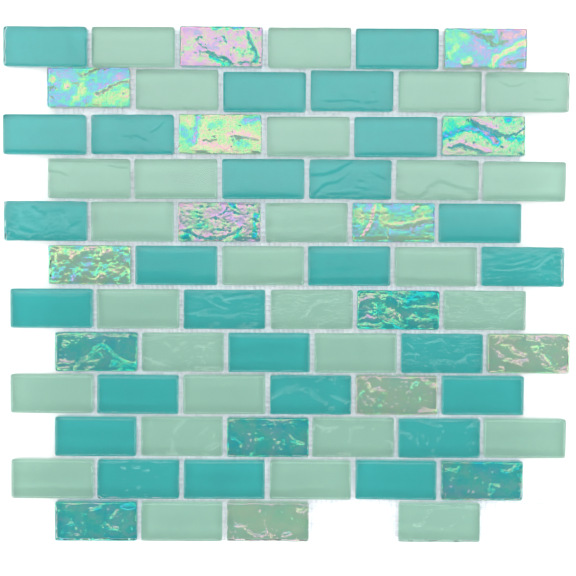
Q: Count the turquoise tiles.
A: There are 26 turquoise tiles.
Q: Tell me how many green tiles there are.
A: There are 28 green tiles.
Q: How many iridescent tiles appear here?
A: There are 16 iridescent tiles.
